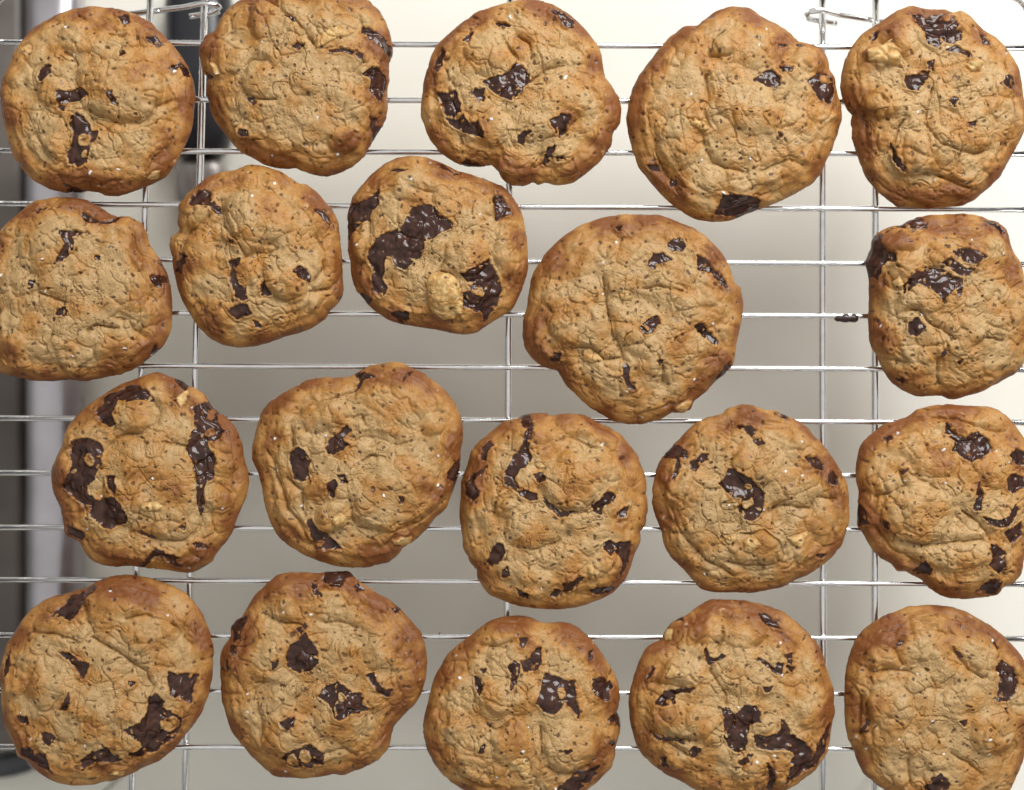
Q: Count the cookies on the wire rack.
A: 20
